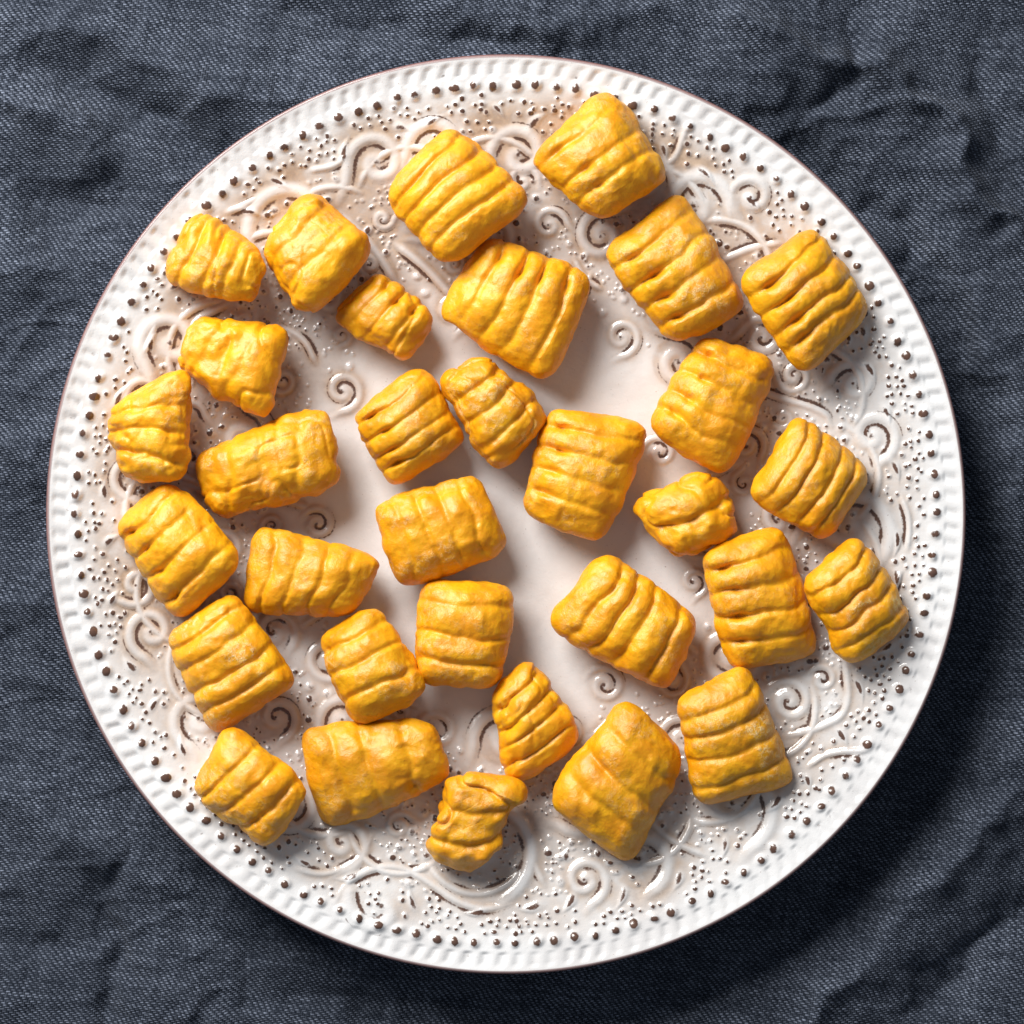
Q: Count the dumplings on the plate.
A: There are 32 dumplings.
